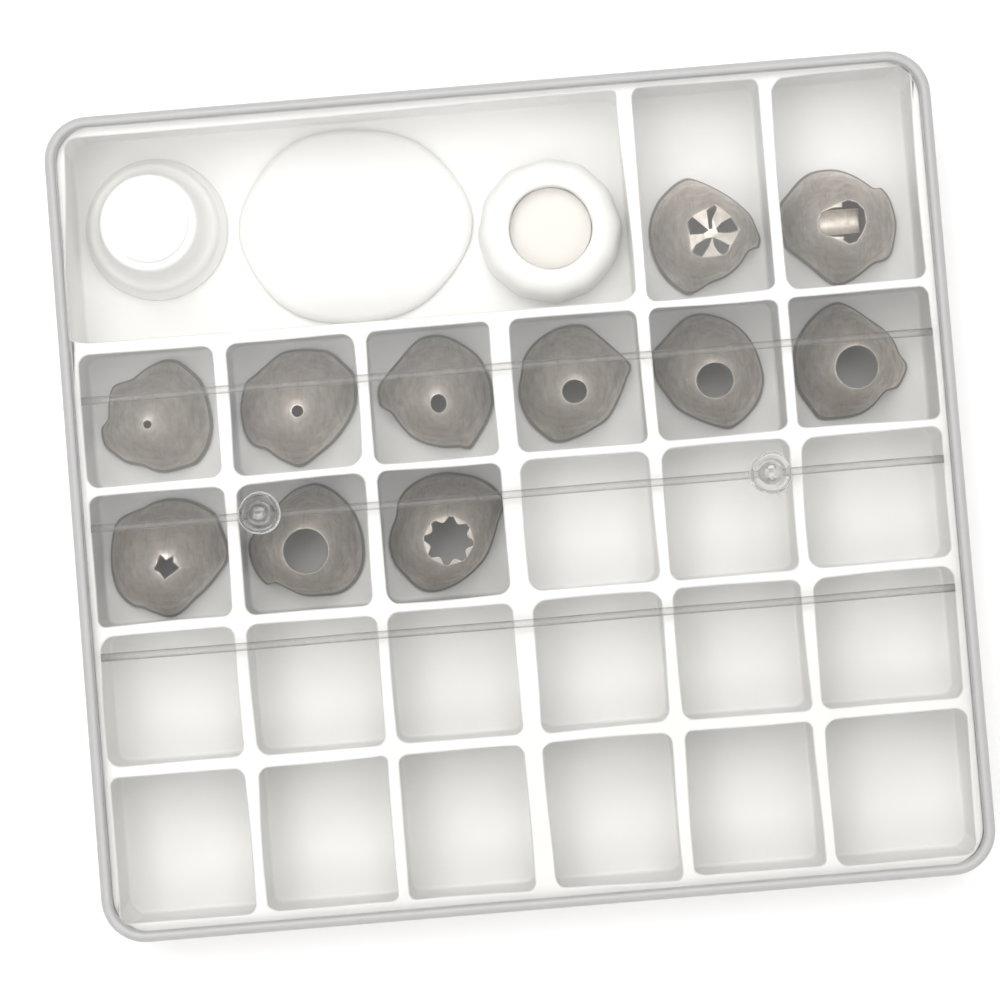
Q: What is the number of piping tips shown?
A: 11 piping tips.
